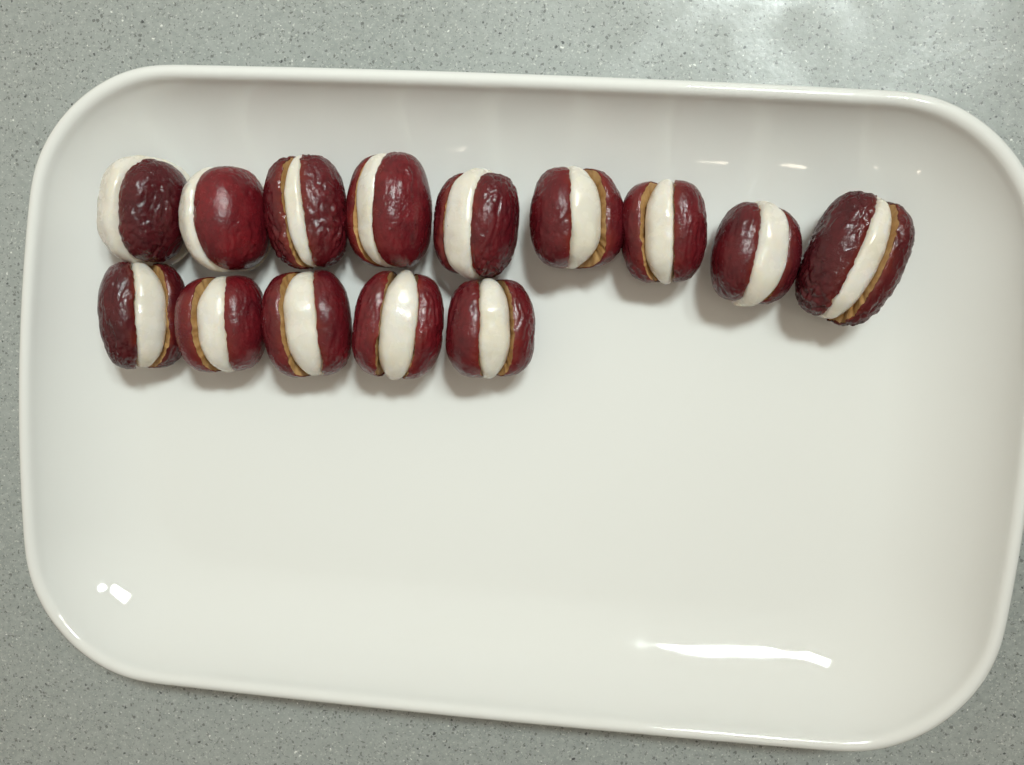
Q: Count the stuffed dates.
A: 14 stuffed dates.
